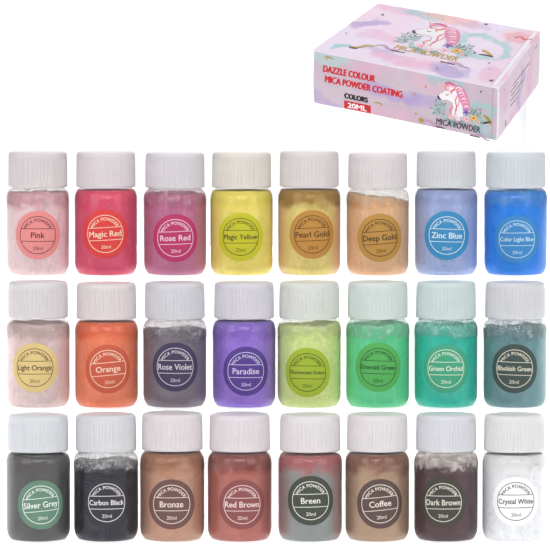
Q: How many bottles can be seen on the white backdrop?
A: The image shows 24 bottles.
